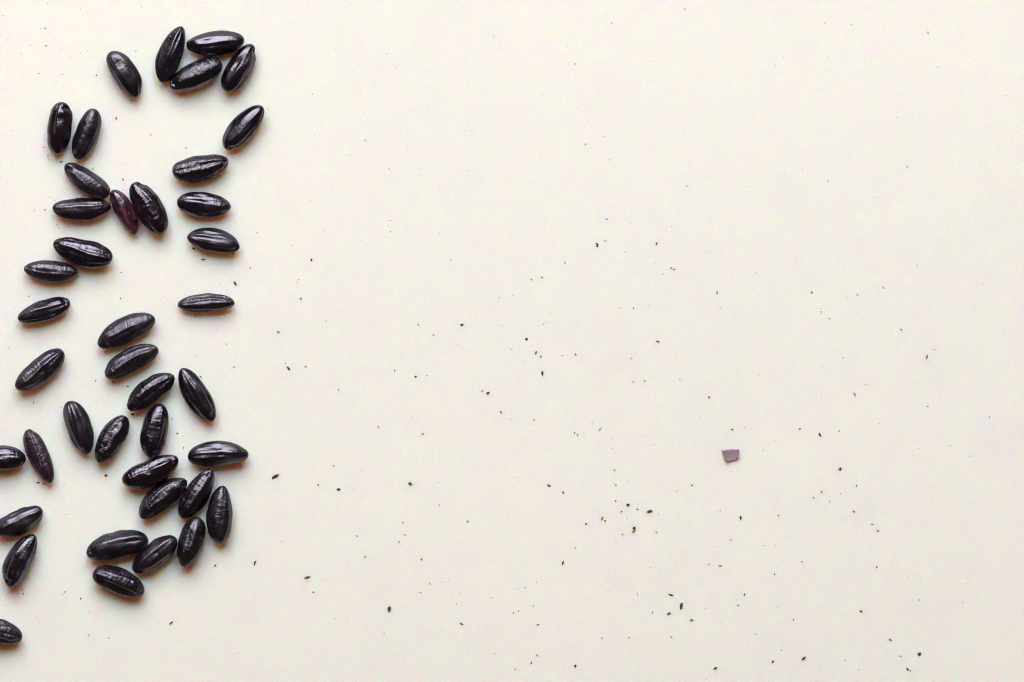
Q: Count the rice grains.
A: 41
